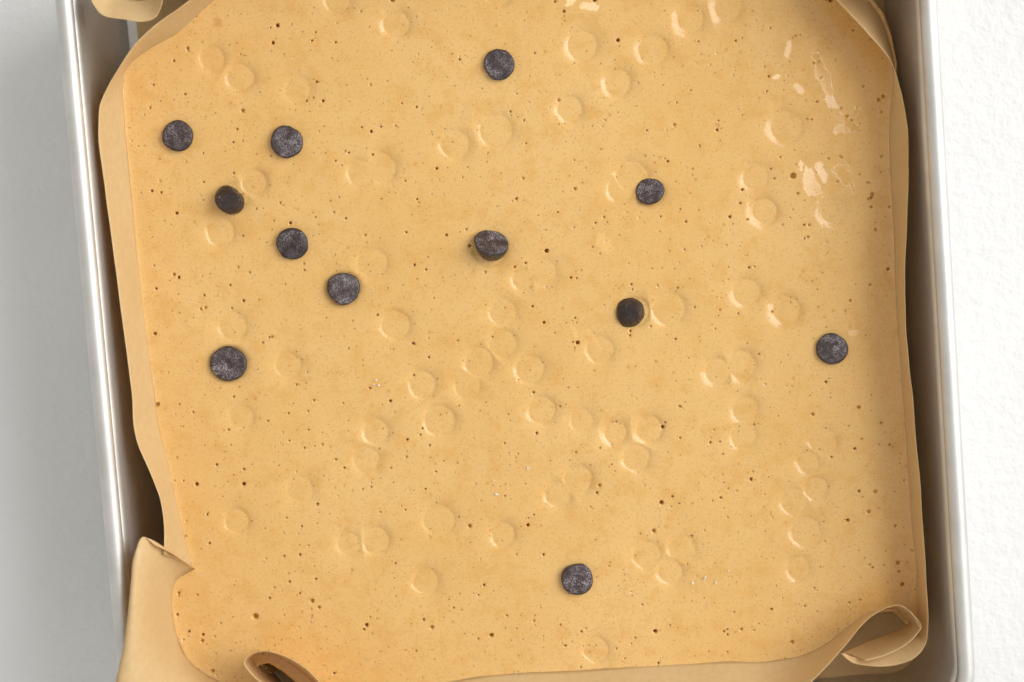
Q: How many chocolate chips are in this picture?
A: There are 12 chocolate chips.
